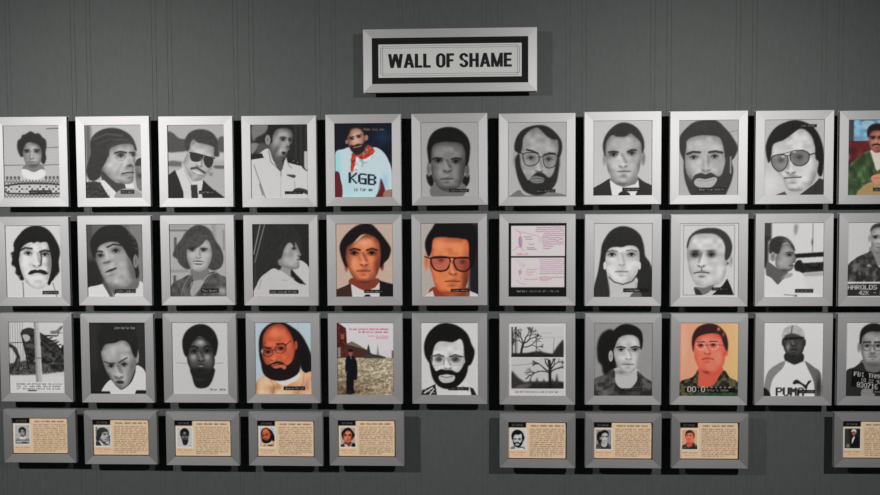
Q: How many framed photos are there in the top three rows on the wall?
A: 33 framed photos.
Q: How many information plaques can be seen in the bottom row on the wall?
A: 9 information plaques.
